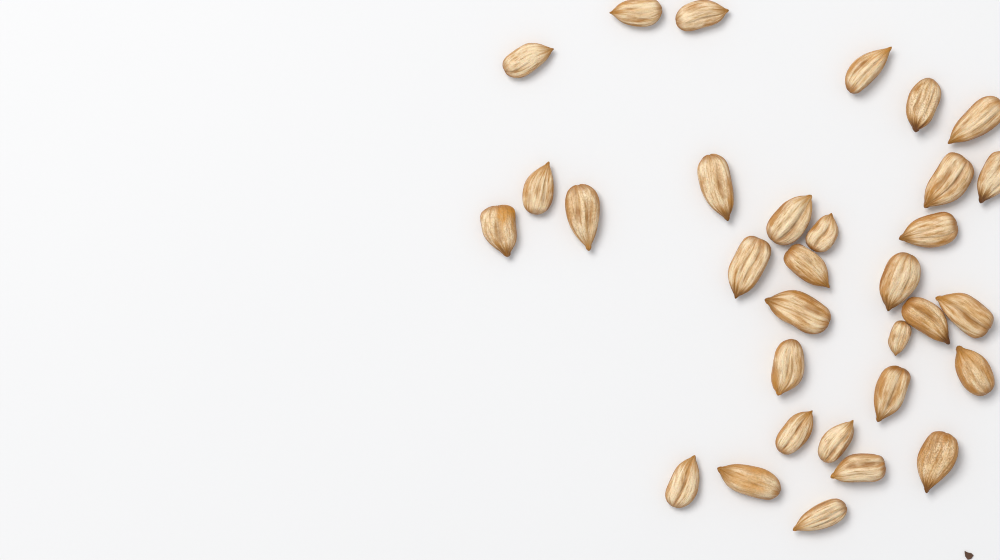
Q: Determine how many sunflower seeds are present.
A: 32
